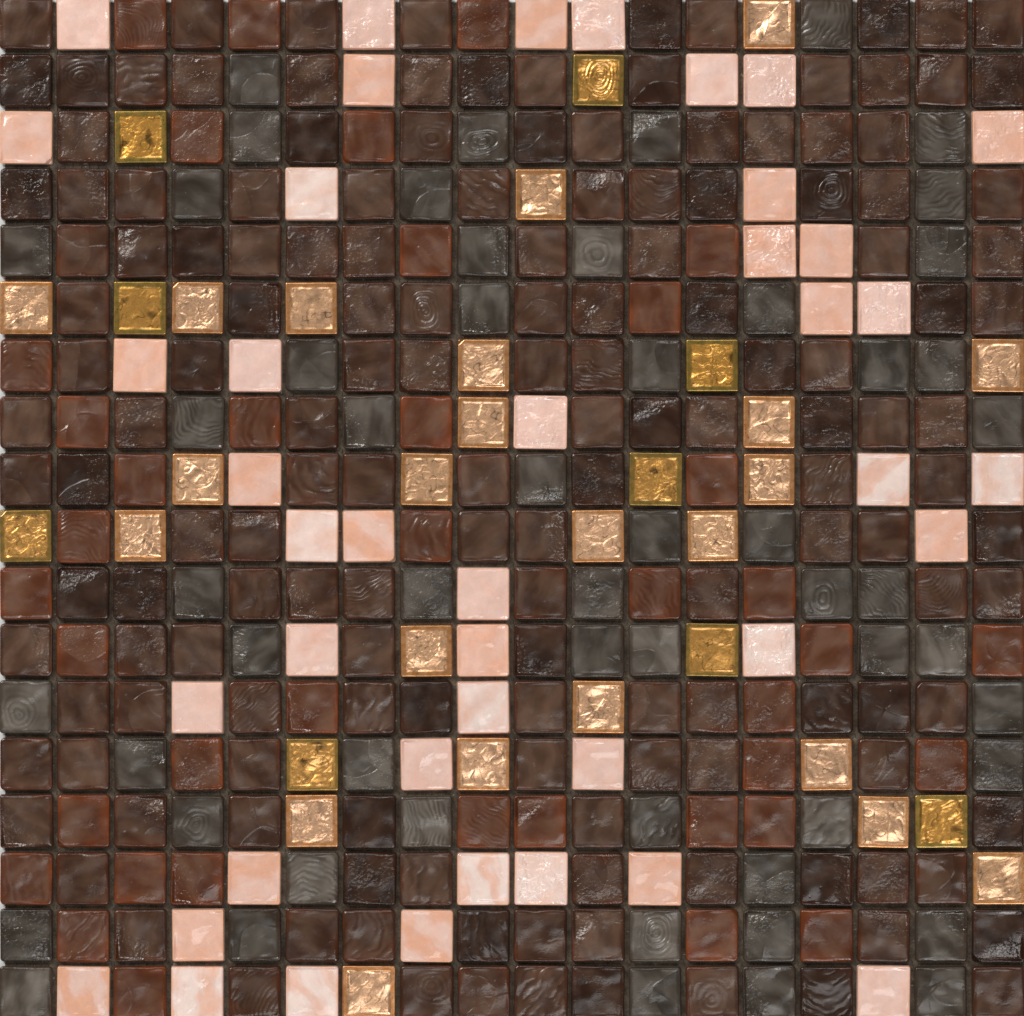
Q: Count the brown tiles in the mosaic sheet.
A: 195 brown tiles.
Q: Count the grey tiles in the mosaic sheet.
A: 55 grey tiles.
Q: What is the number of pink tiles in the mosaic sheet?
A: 42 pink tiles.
